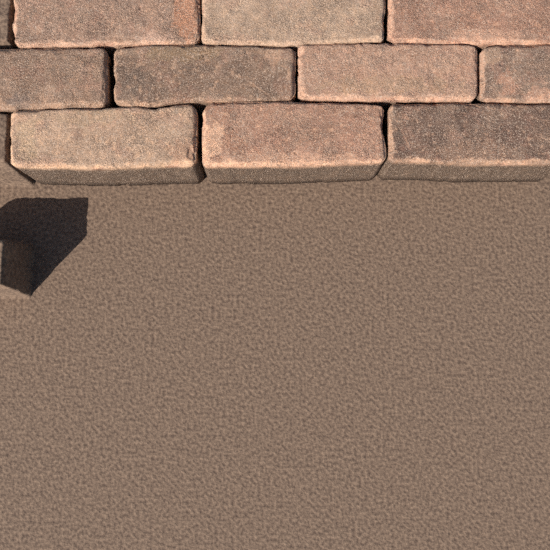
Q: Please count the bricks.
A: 10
